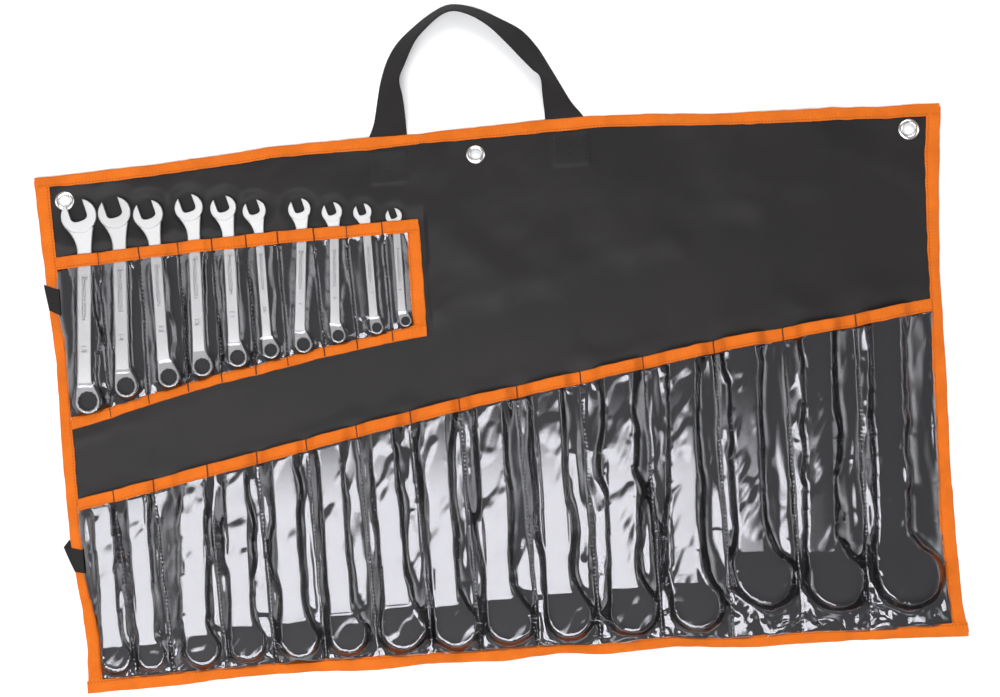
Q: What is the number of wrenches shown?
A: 10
